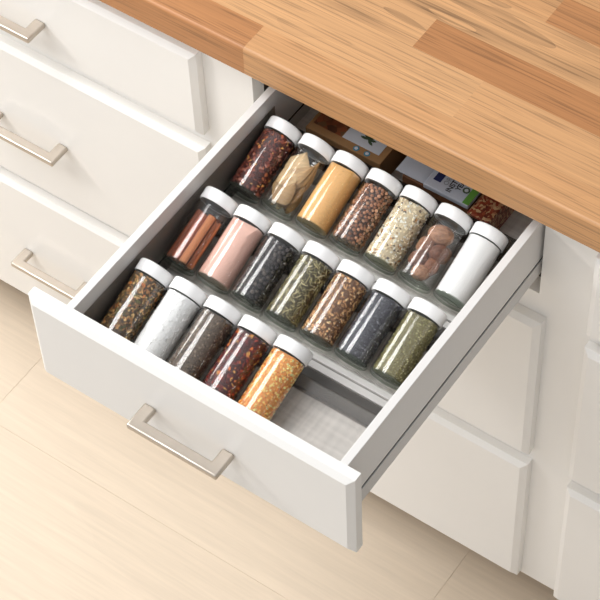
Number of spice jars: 19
